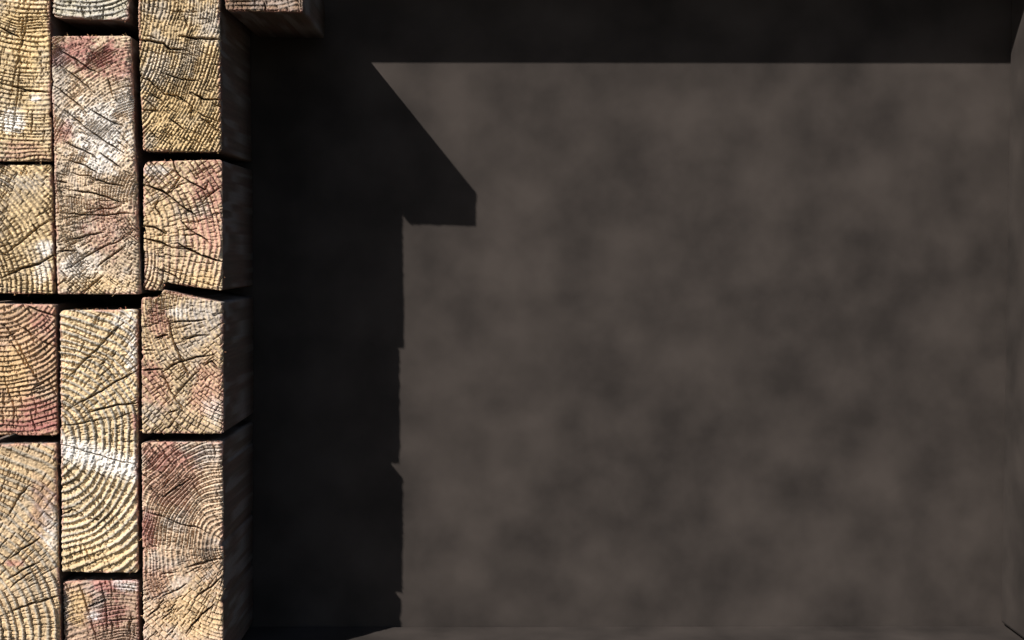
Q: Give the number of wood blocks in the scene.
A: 13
